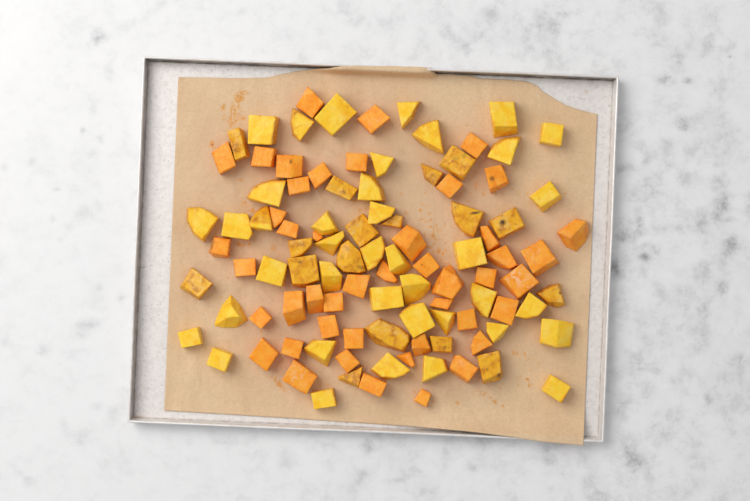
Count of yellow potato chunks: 56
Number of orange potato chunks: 46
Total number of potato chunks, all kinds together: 102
